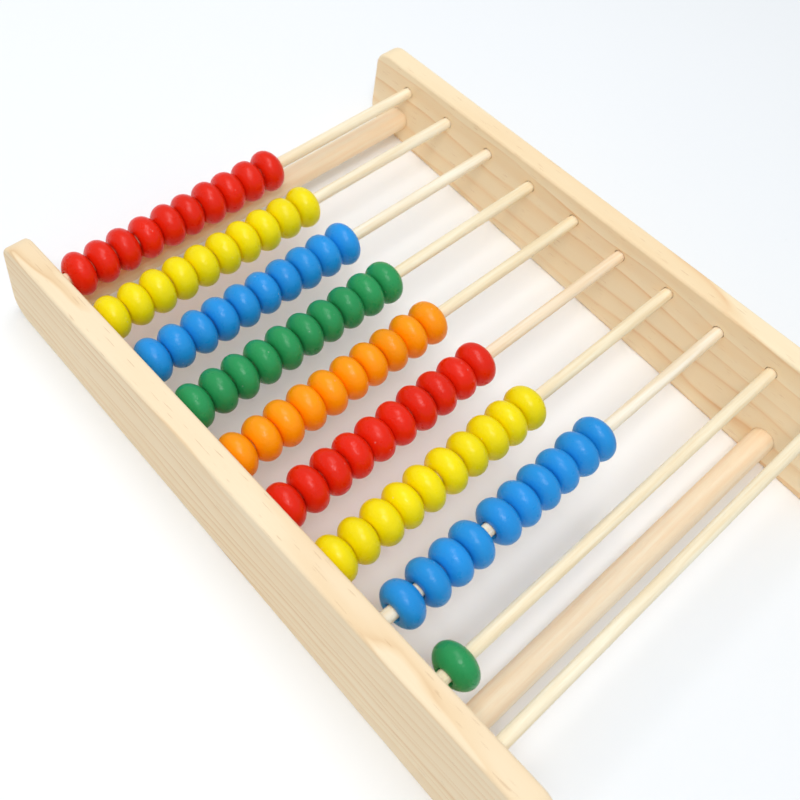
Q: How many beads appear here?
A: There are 81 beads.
